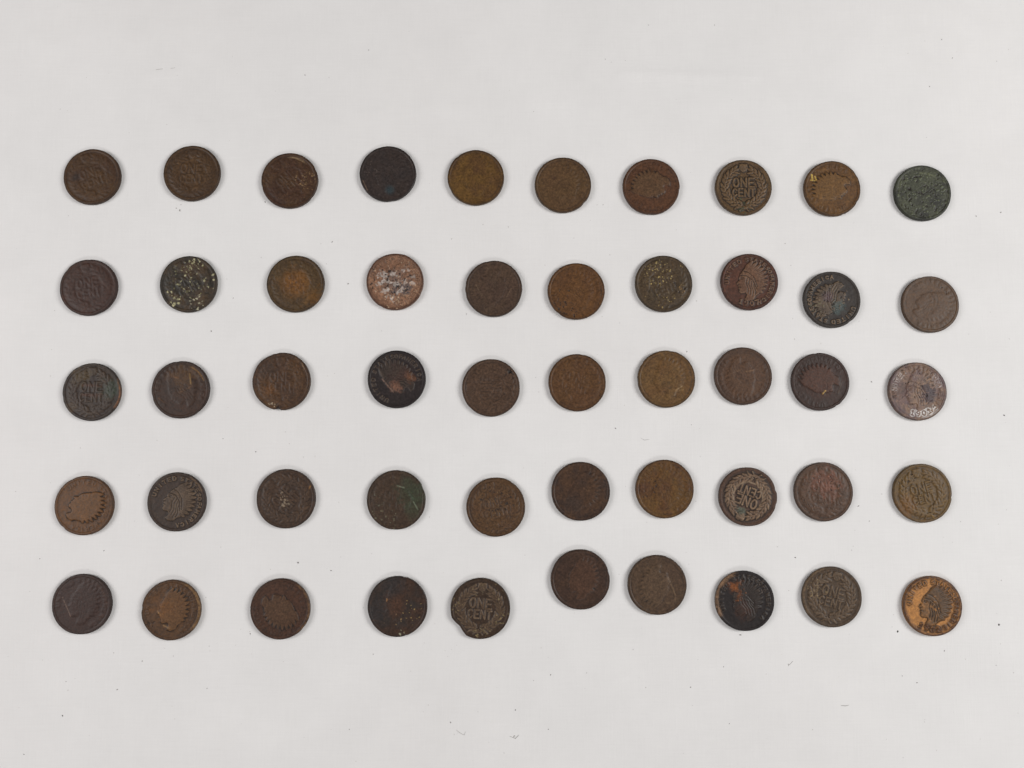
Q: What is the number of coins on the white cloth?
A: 50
